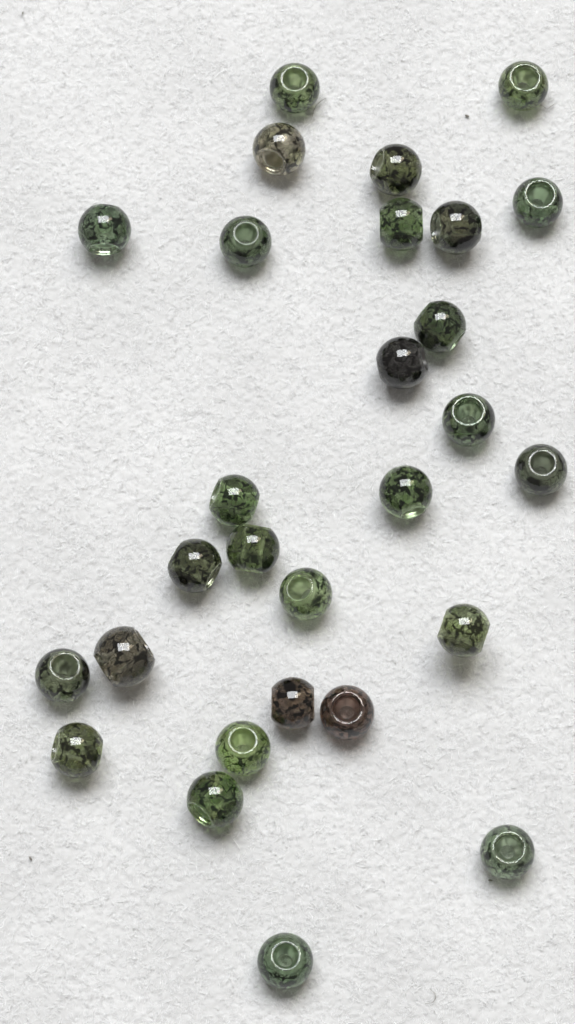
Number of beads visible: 28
